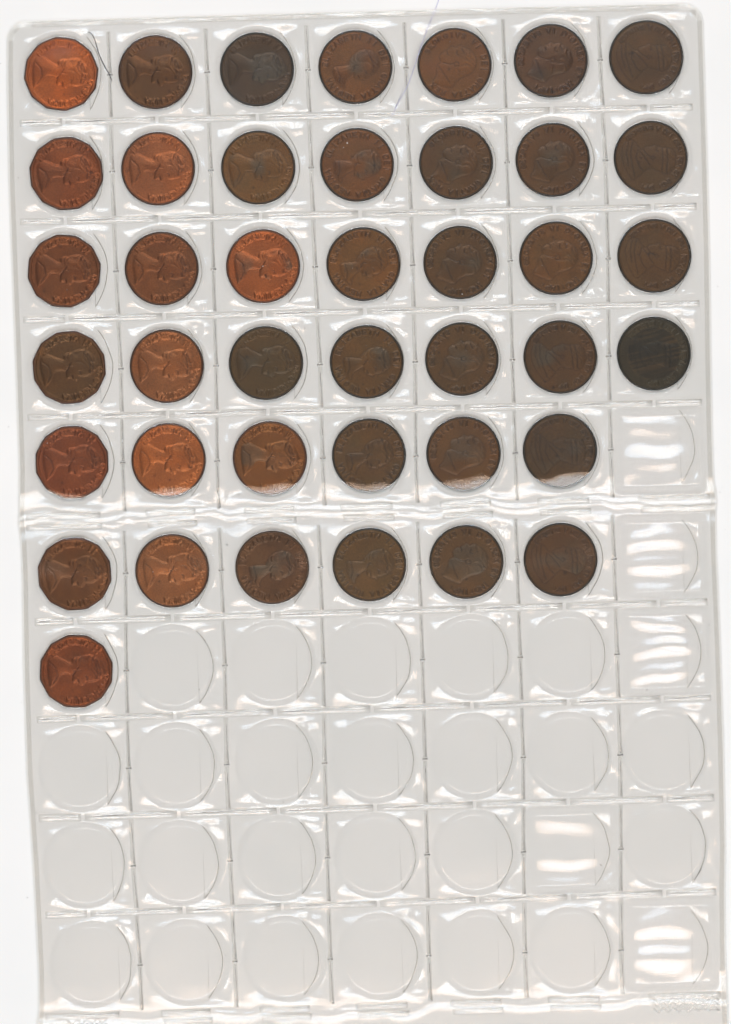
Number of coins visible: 41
